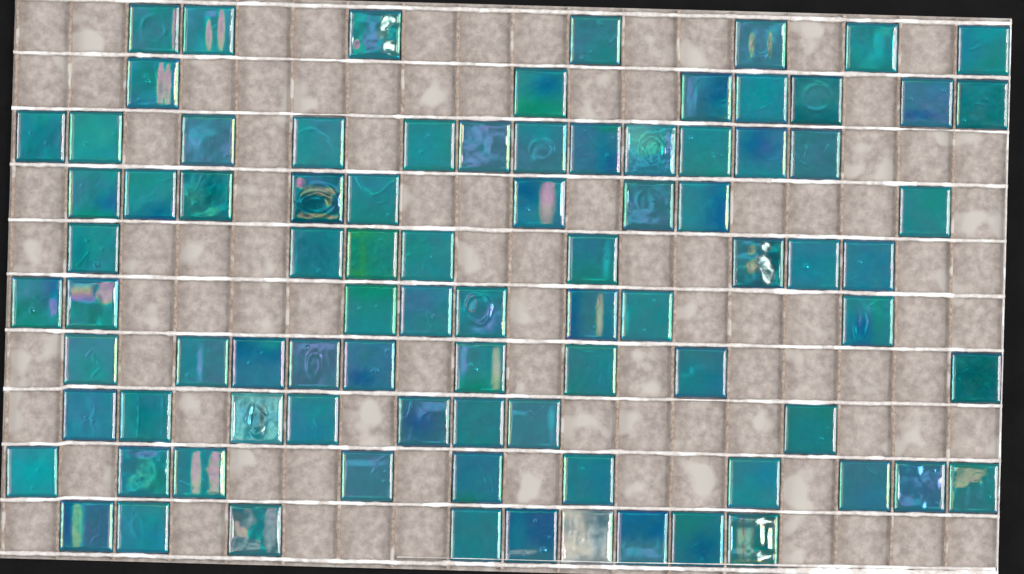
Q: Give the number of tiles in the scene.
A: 87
